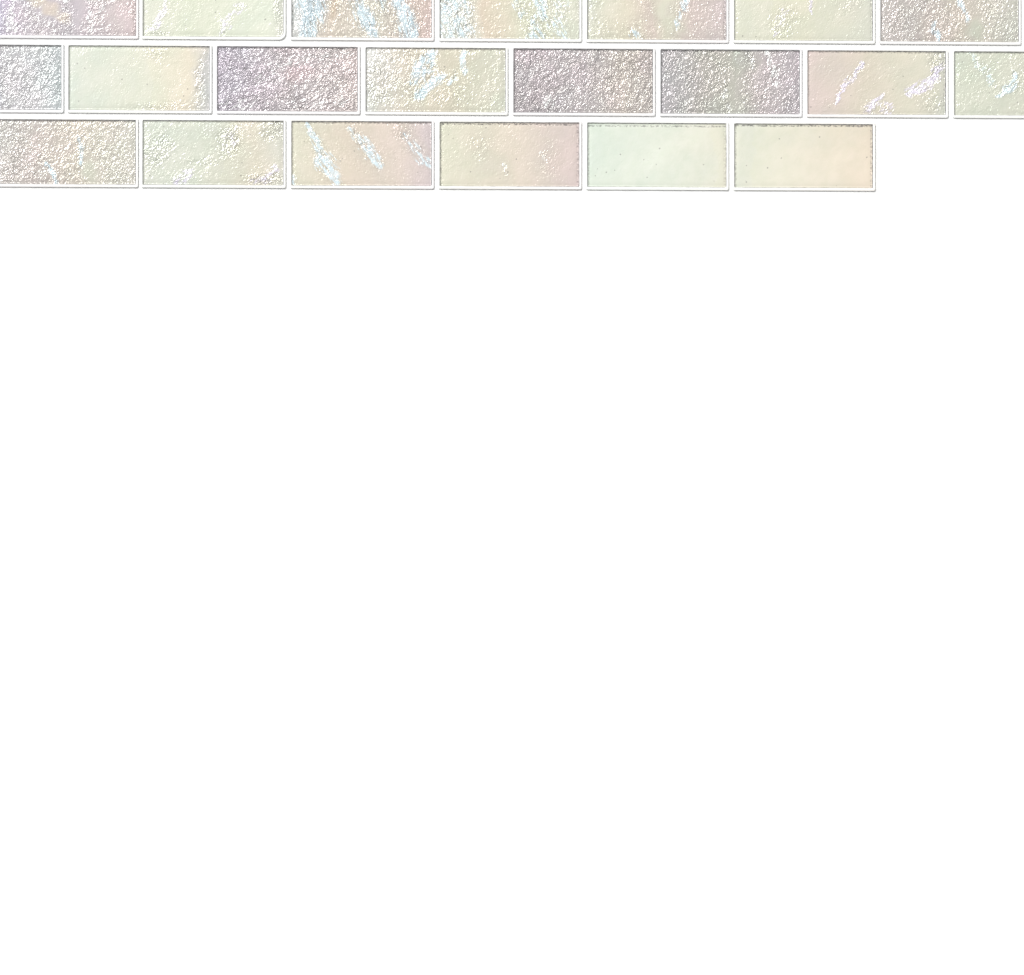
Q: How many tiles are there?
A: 21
